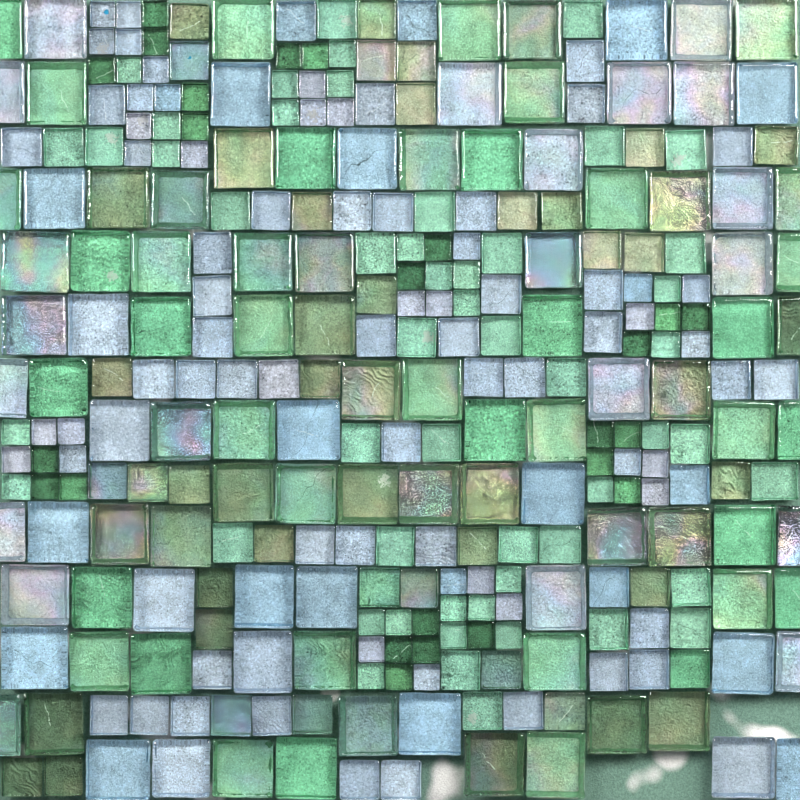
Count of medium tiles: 106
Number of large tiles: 104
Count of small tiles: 81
